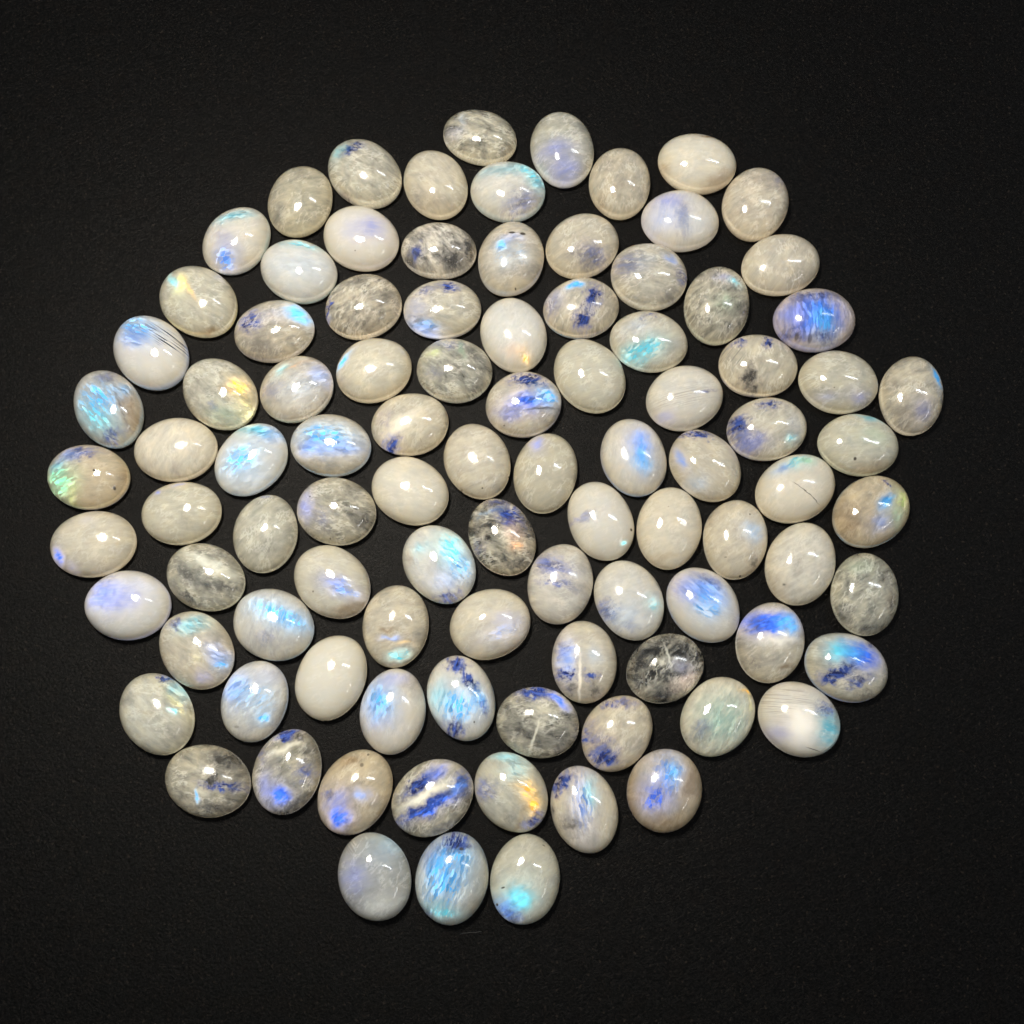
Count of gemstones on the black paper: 97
